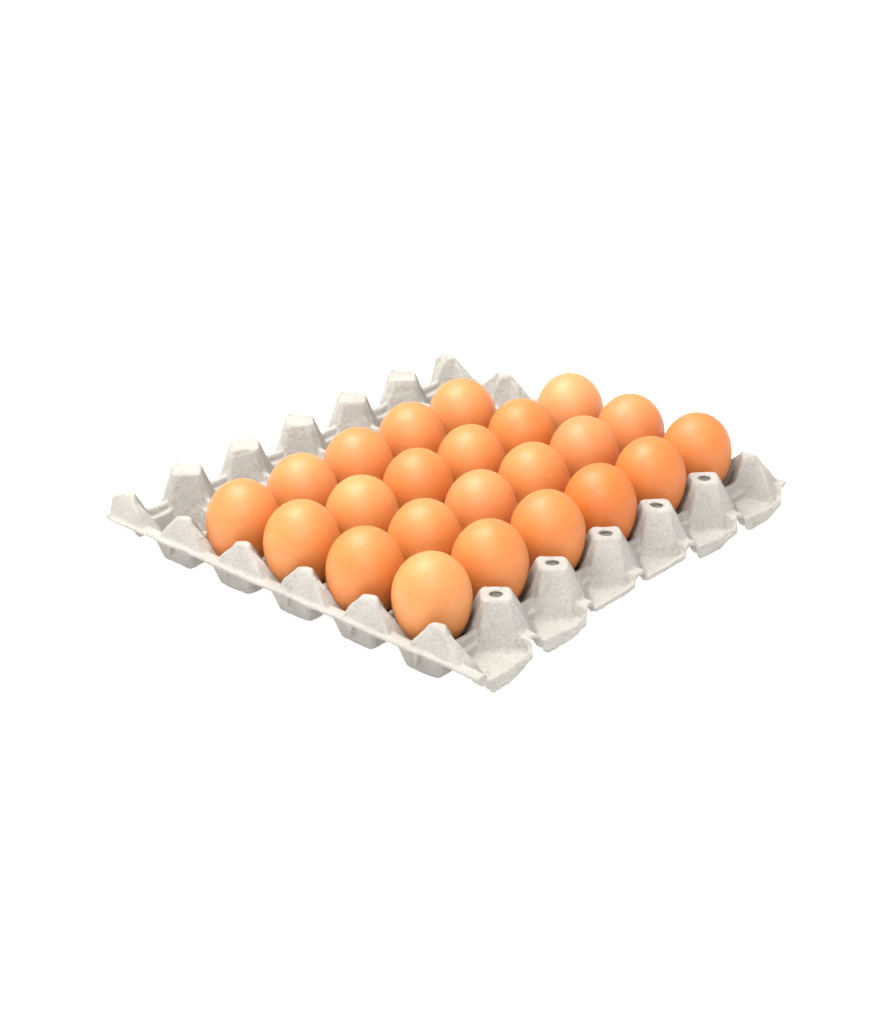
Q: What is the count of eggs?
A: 23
